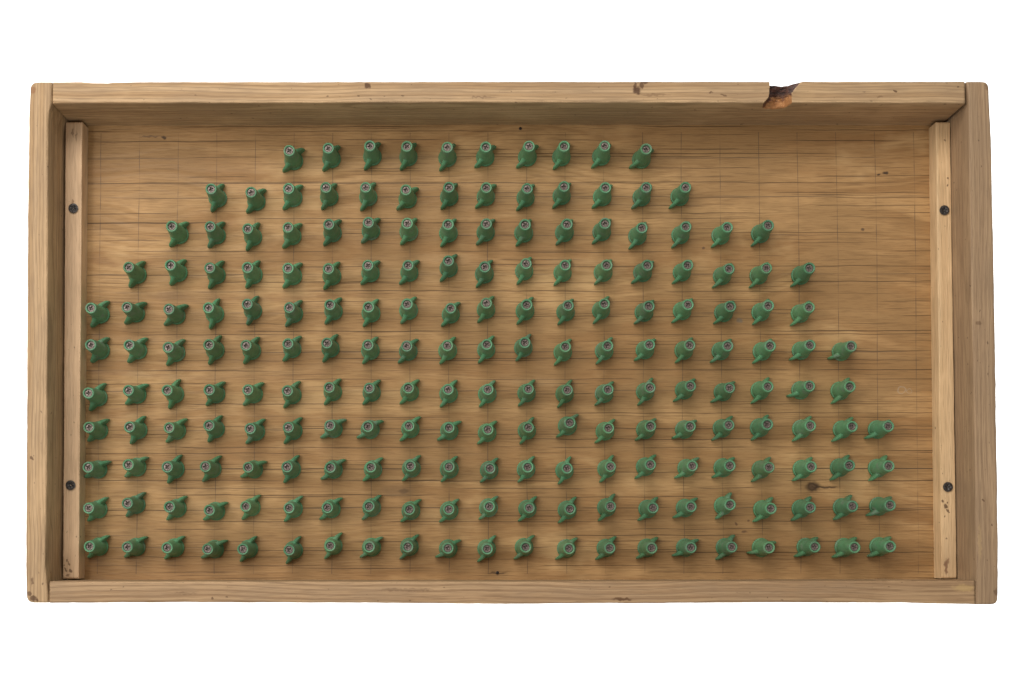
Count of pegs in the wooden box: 200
